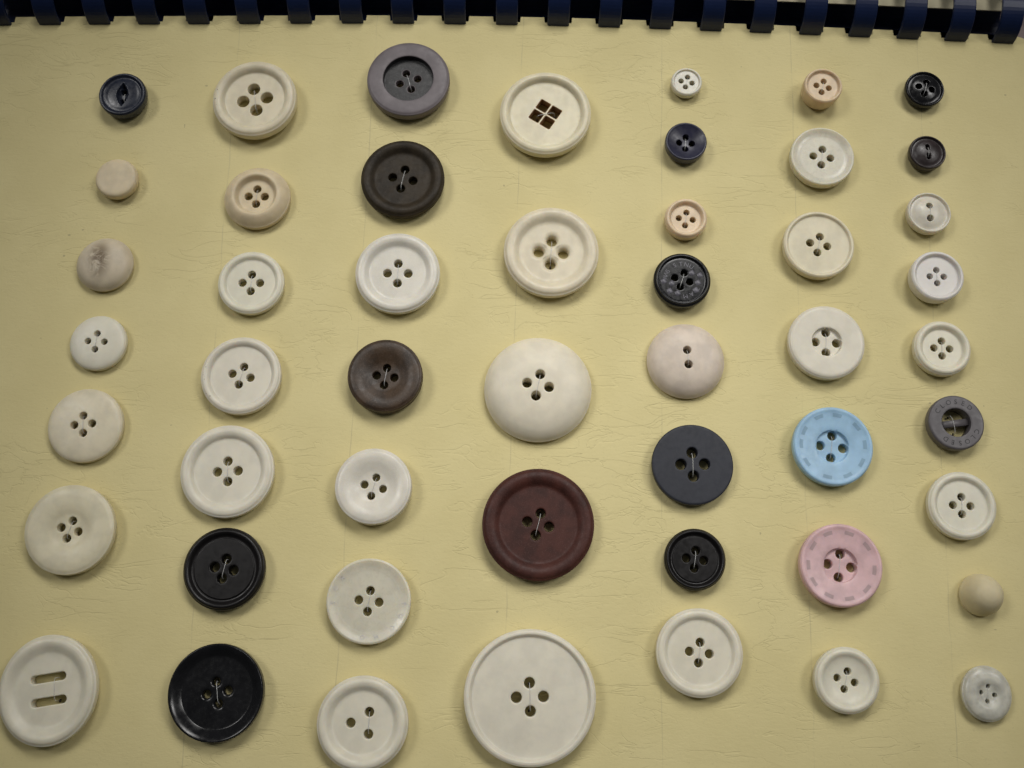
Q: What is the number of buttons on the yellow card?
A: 50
